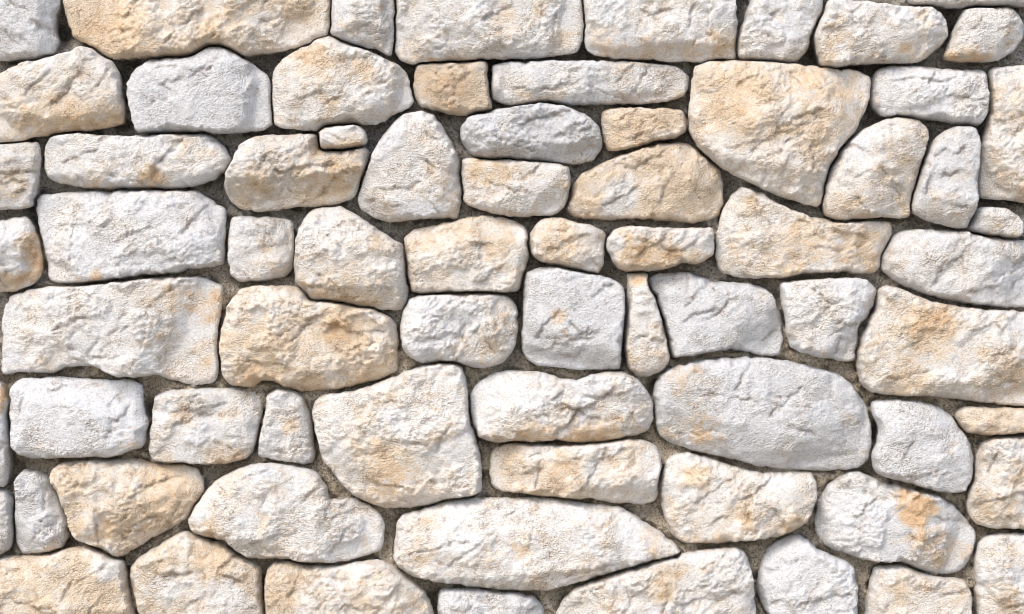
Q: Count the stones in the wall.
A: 72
